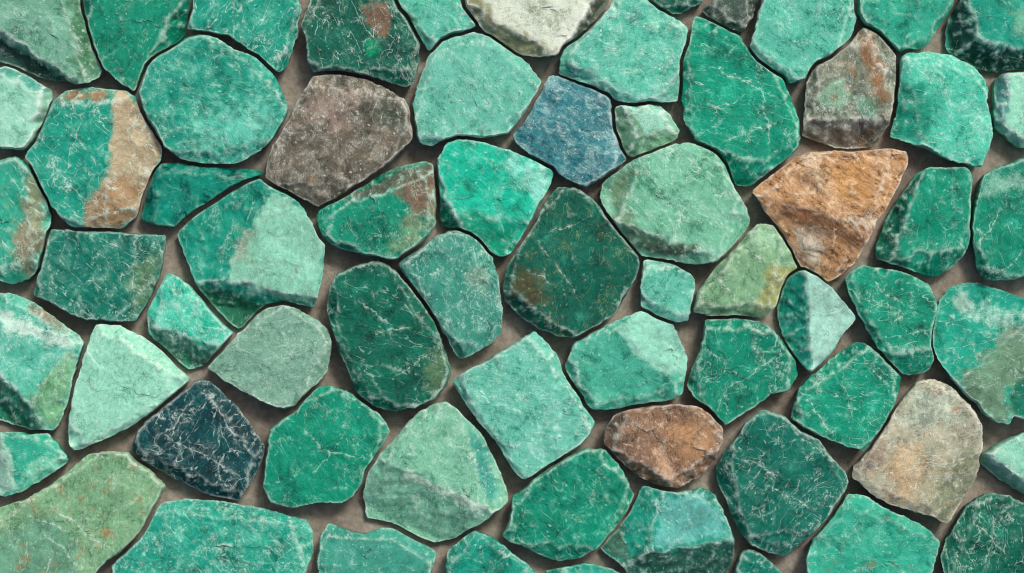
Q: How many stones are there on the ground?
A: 67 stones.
